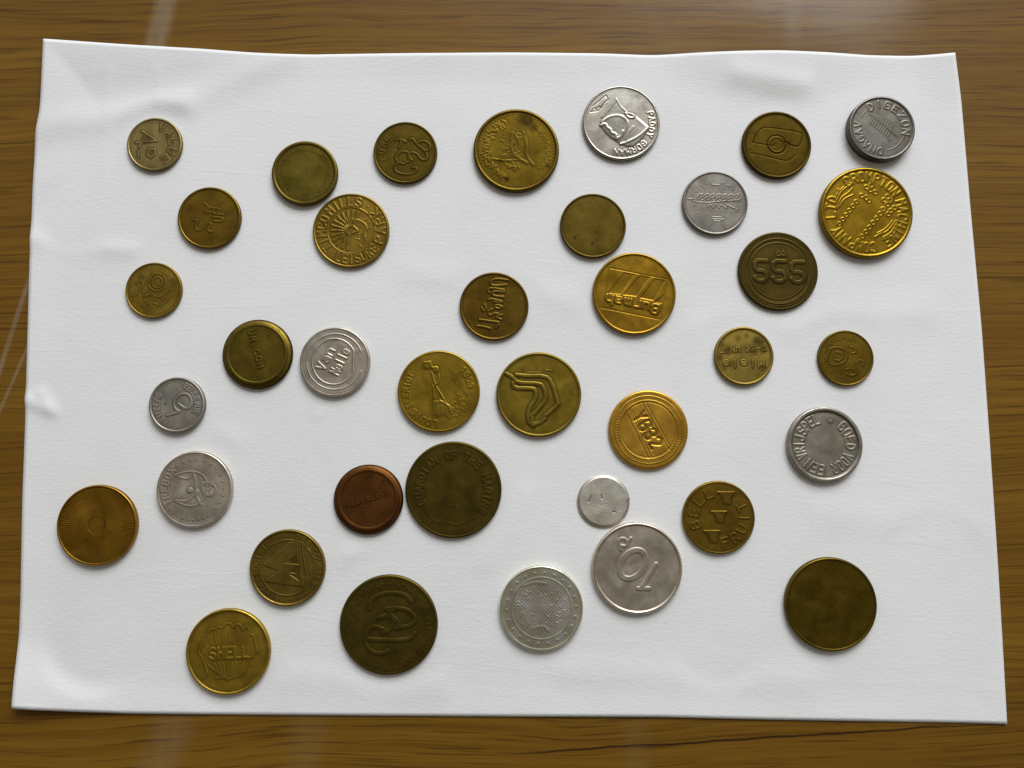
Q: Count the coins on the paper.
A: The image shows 37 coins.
